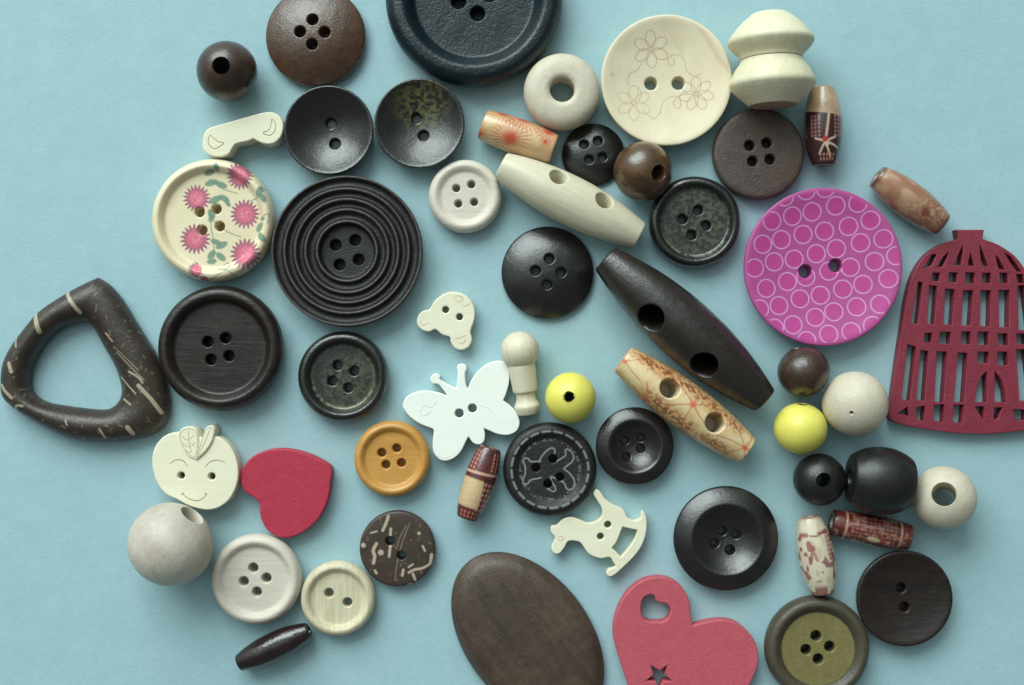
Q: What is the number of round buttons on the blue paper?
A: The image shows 24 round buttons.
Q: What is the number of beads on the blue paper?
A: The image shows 18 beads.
